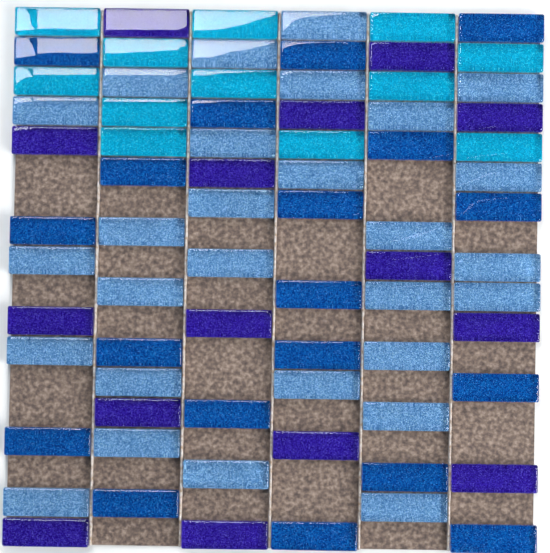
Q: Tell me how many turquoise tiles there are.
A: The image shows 12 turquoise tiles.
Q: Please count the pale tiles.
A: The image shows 28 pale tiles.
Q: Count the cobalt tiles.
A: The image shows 19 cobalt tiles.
